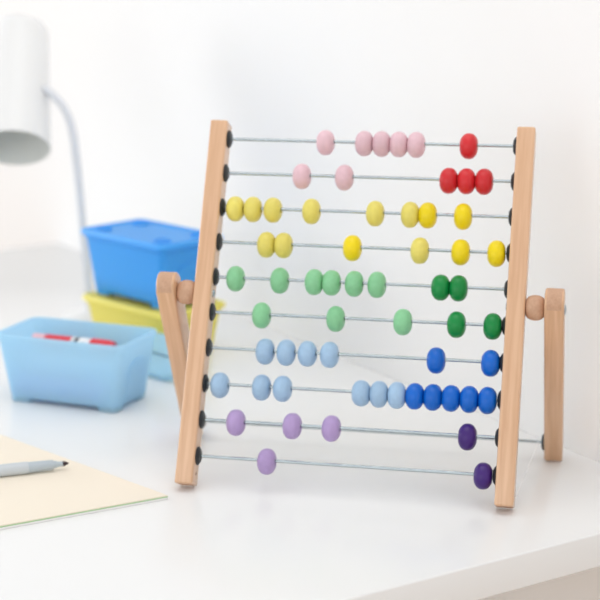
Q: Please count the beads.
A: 61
